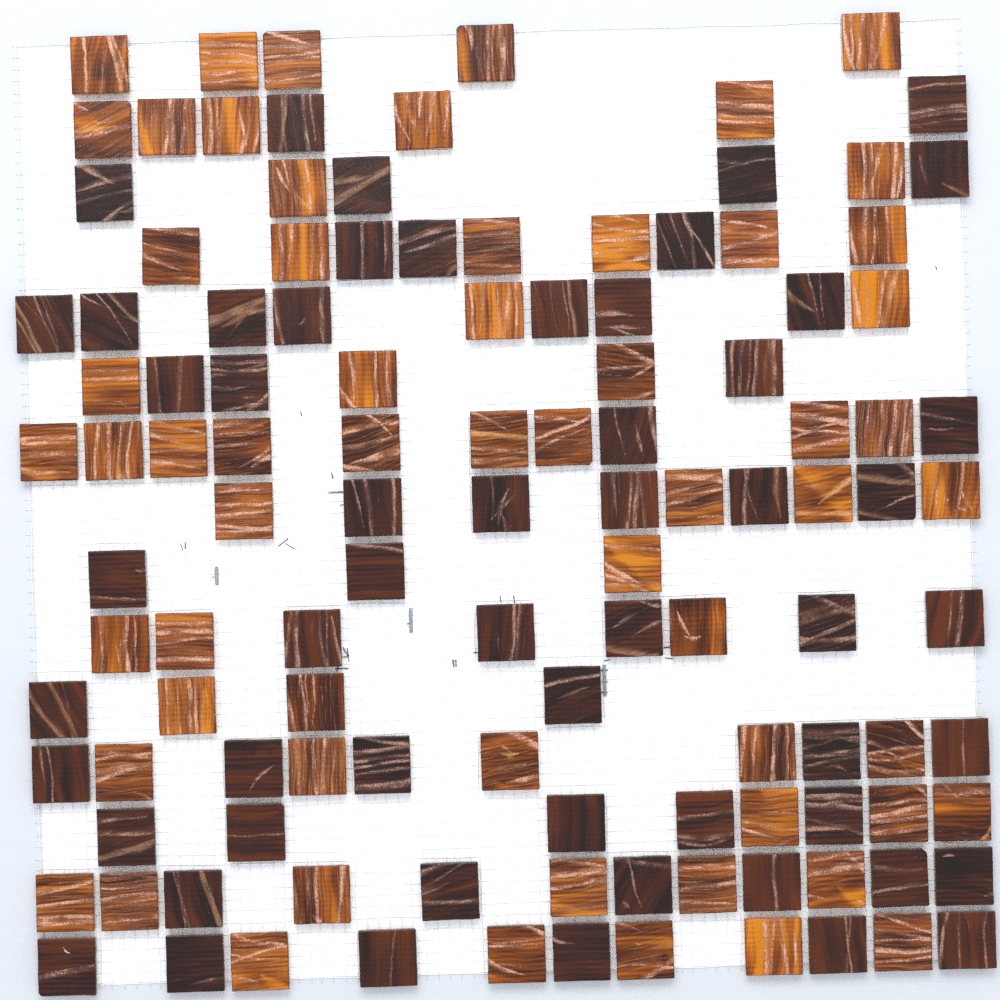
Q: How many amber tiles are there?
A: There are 61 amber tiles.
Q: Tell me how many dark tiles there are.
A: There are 57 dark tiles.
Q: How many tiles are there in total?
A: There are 118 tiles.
